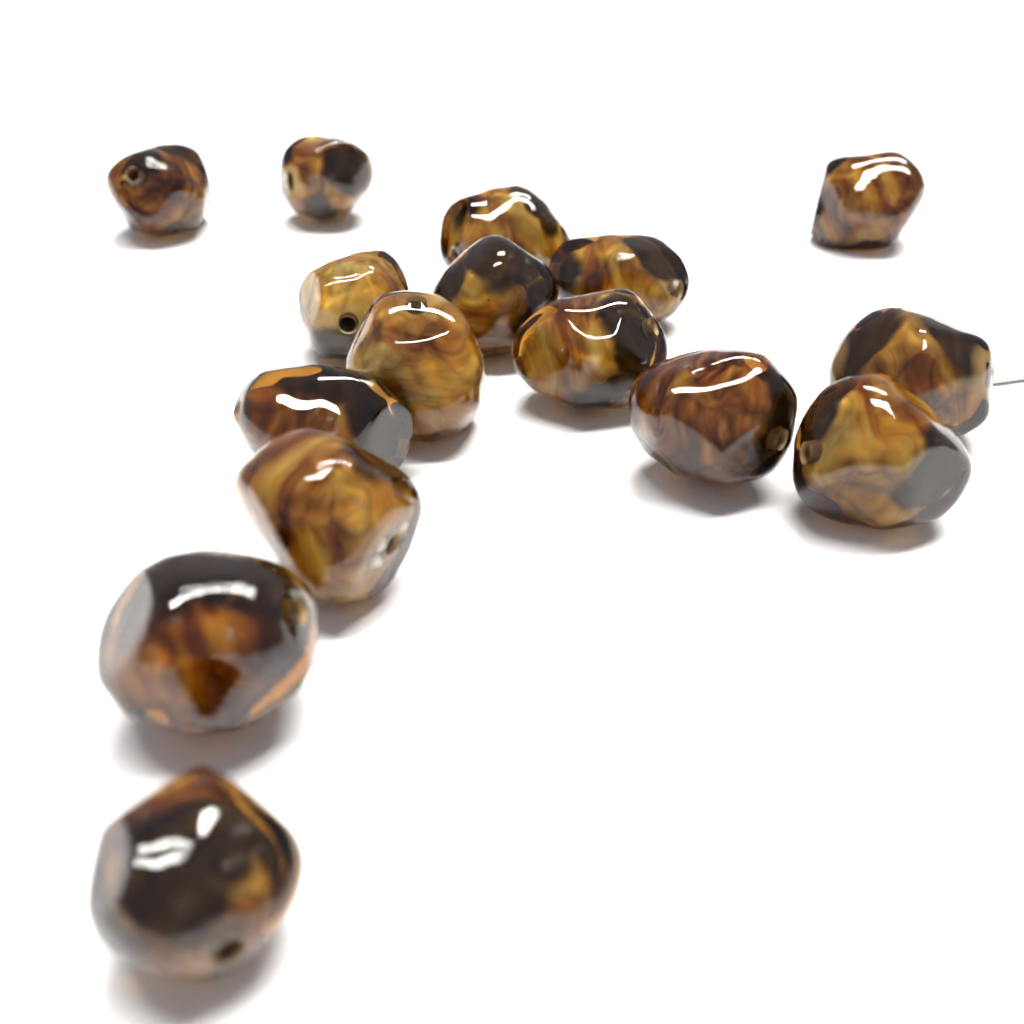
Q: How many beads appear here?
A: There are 16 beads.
